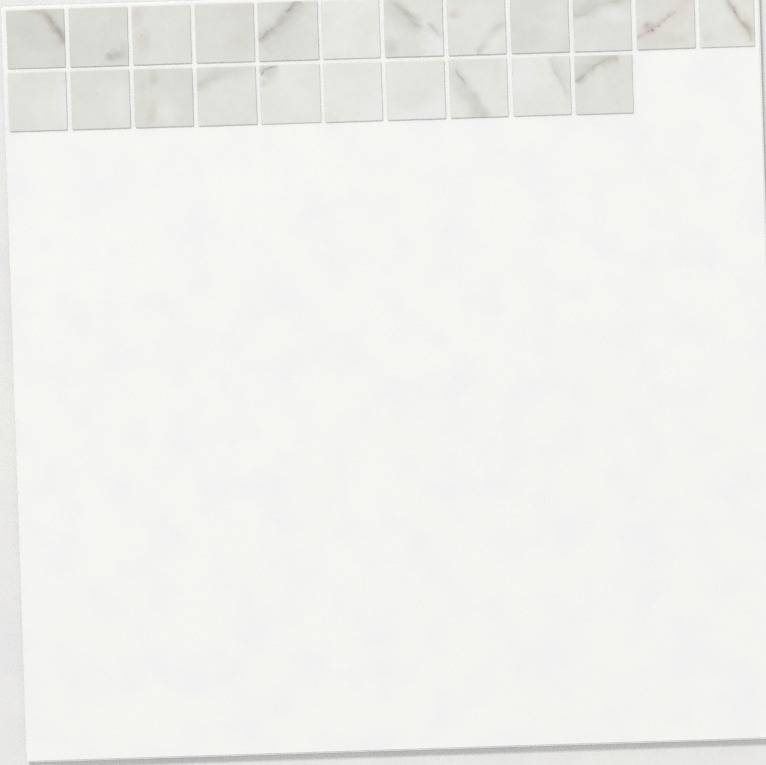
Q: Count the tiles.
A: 22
